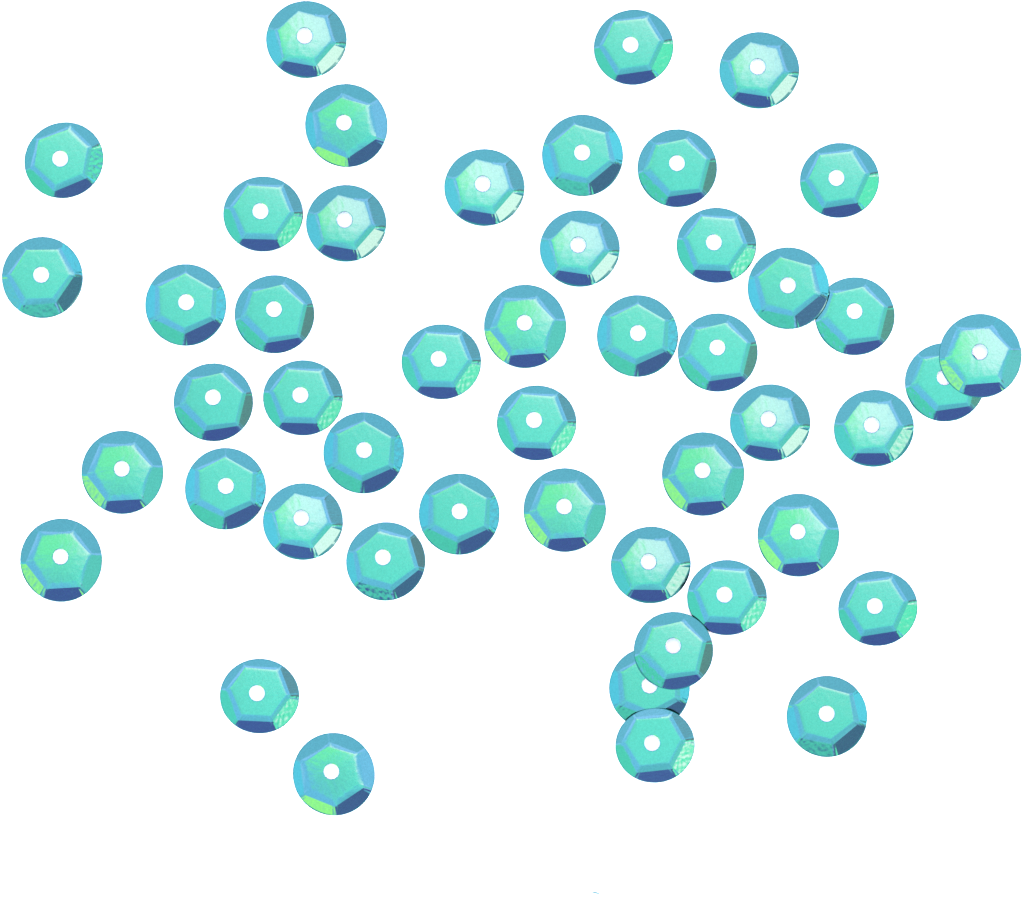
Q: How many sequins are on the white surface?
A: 48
